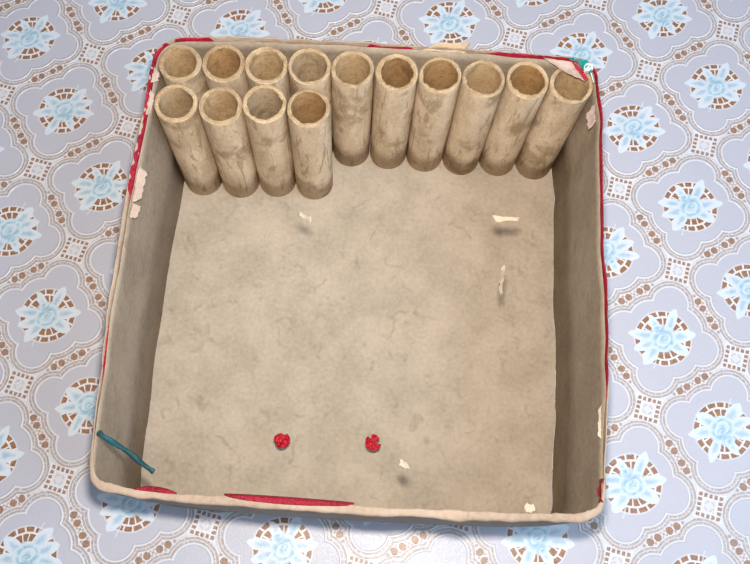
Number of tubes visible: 14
